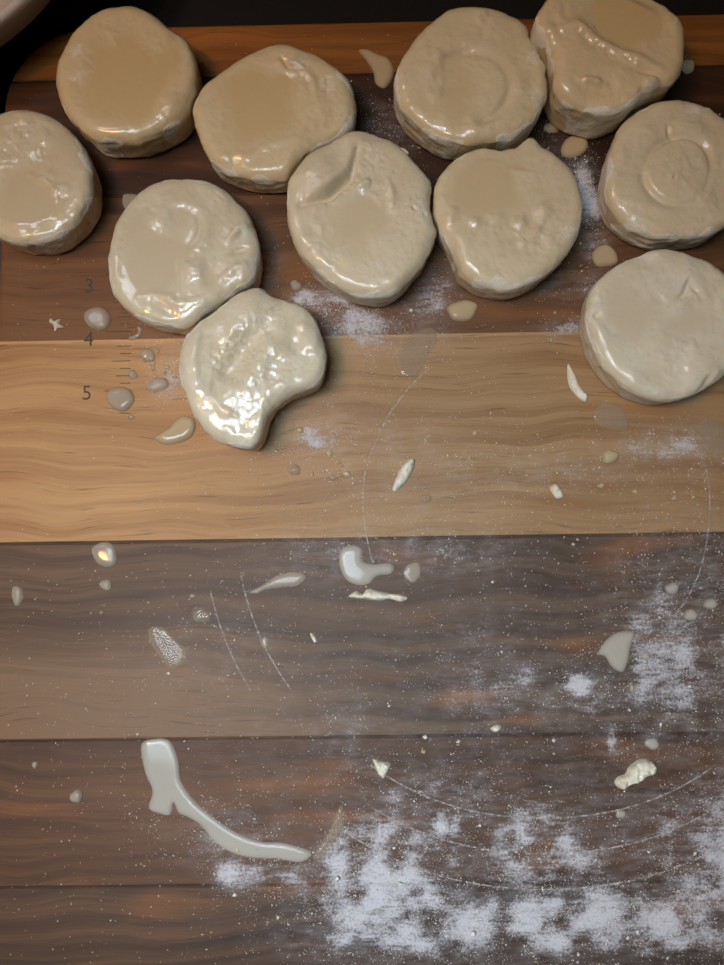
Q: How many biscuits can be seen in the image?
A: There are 11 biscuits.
